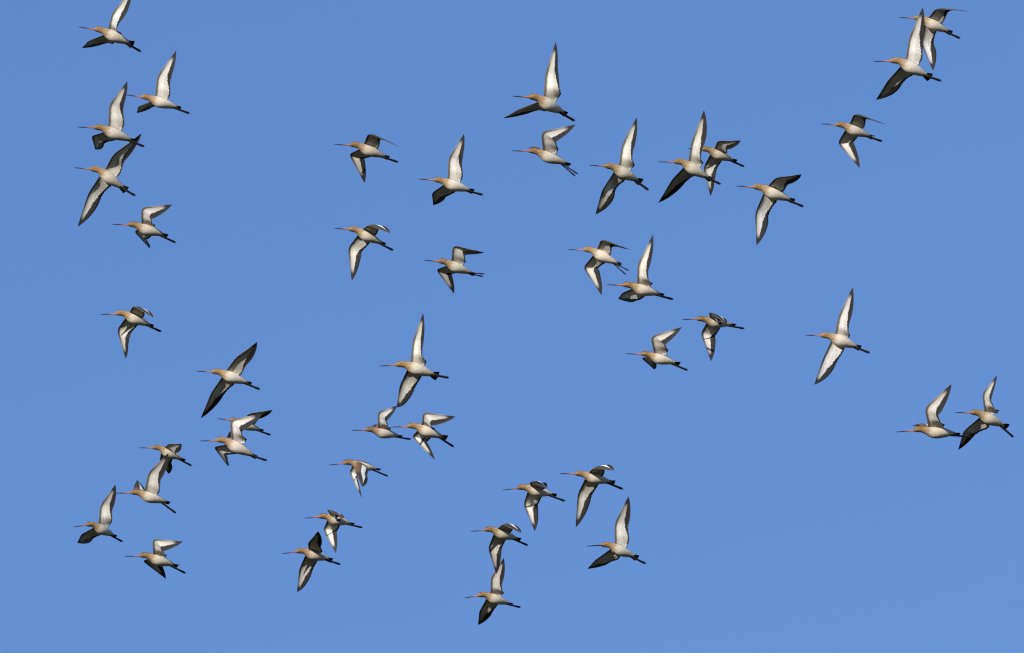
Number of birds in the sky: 44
